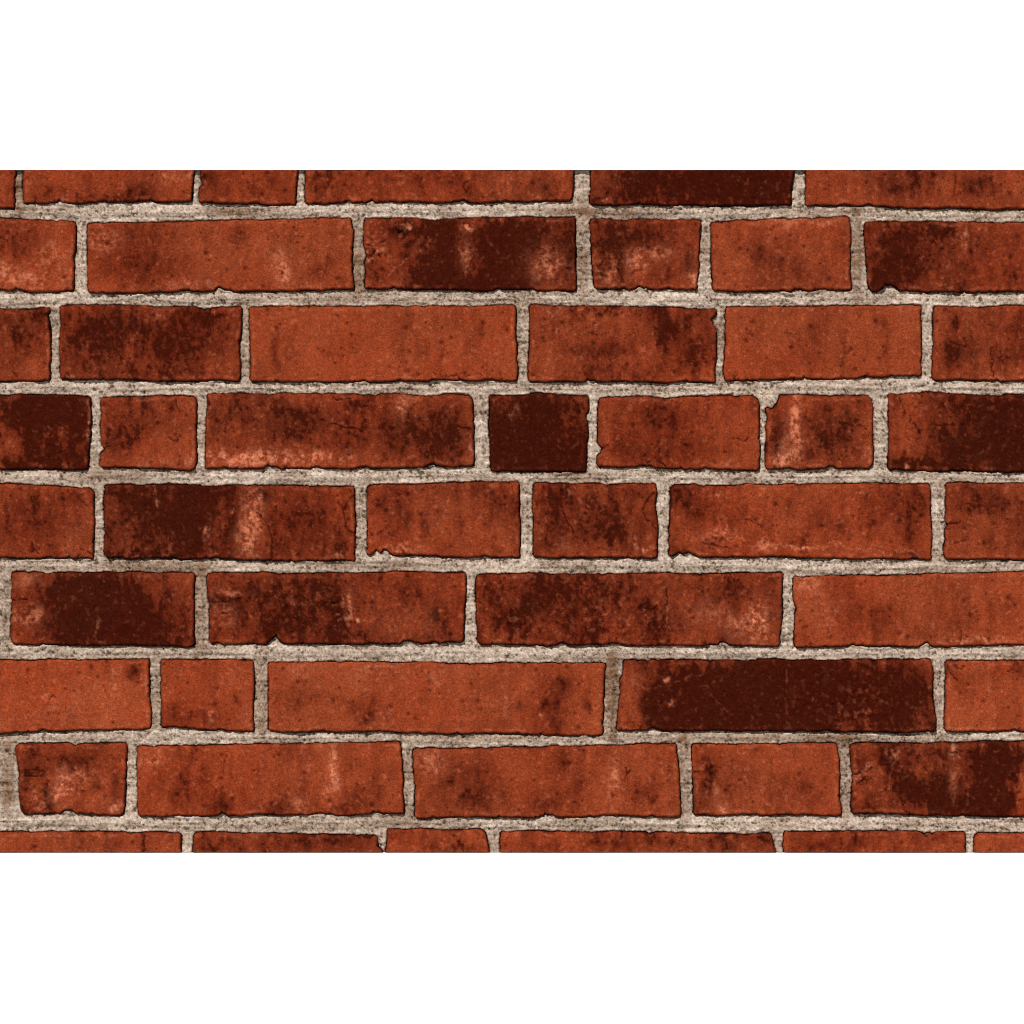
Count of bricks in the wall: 51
